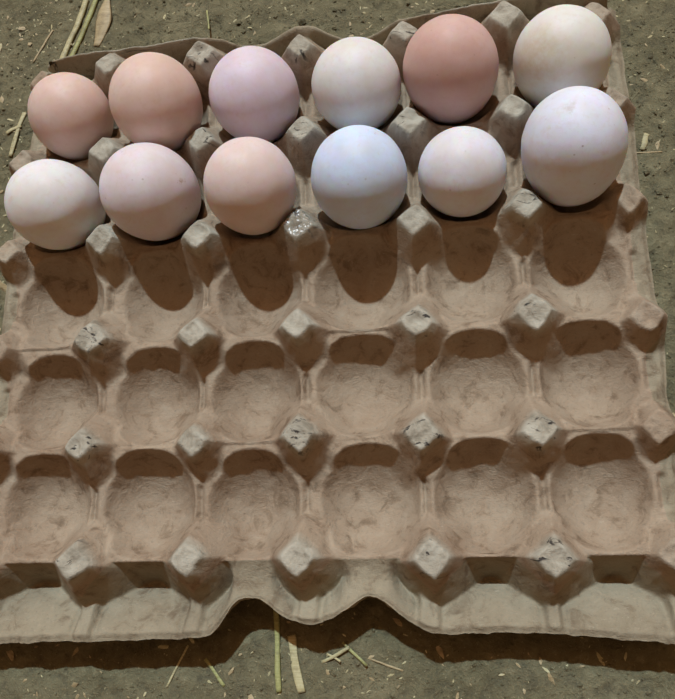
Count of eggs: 12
